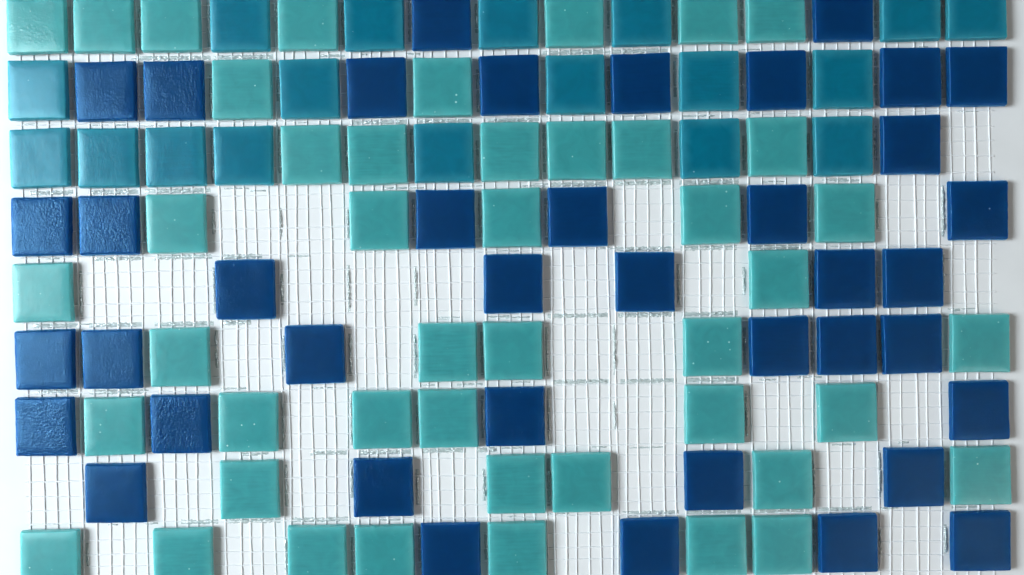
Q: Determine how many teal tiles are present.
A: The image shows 18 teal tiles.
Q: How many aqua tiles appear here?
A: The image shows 45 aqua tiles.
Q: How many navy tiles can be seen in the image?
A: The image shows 40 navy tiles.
